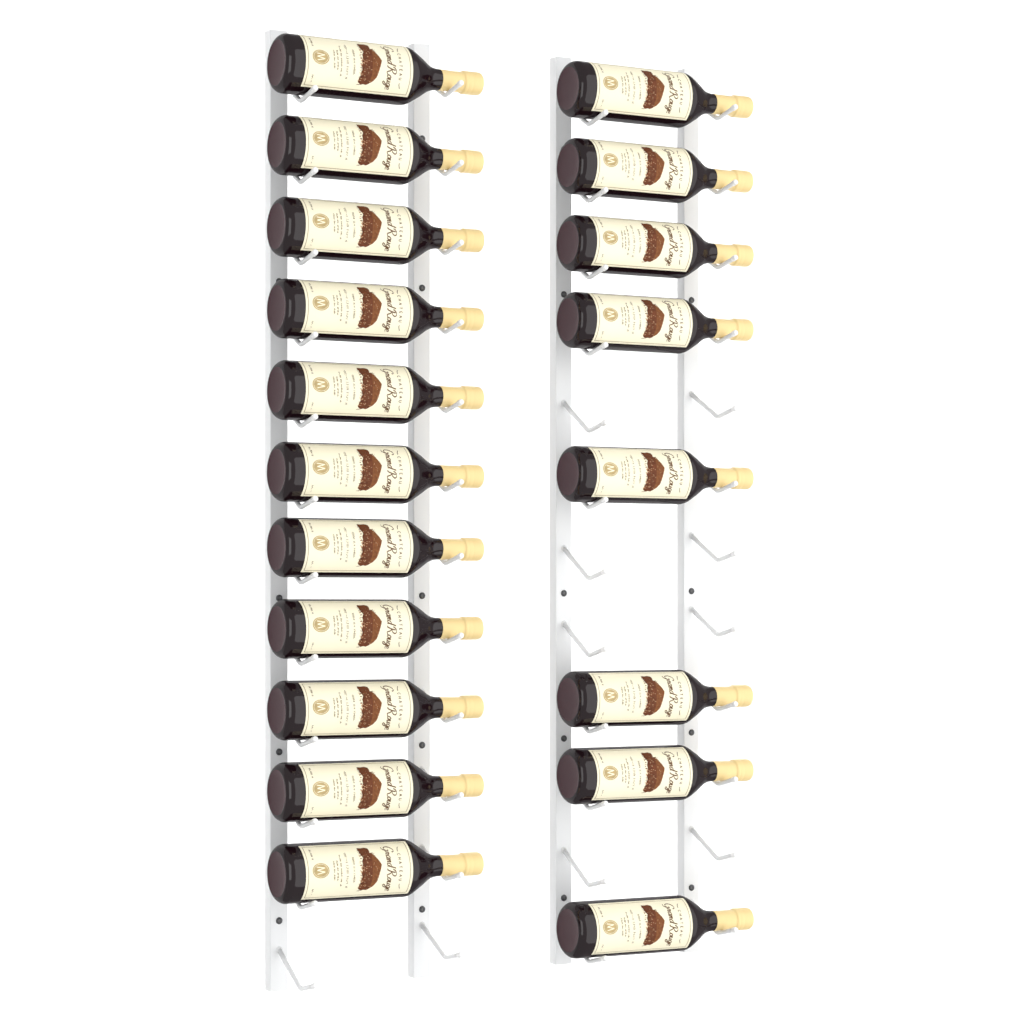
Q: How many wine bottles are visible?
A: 19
